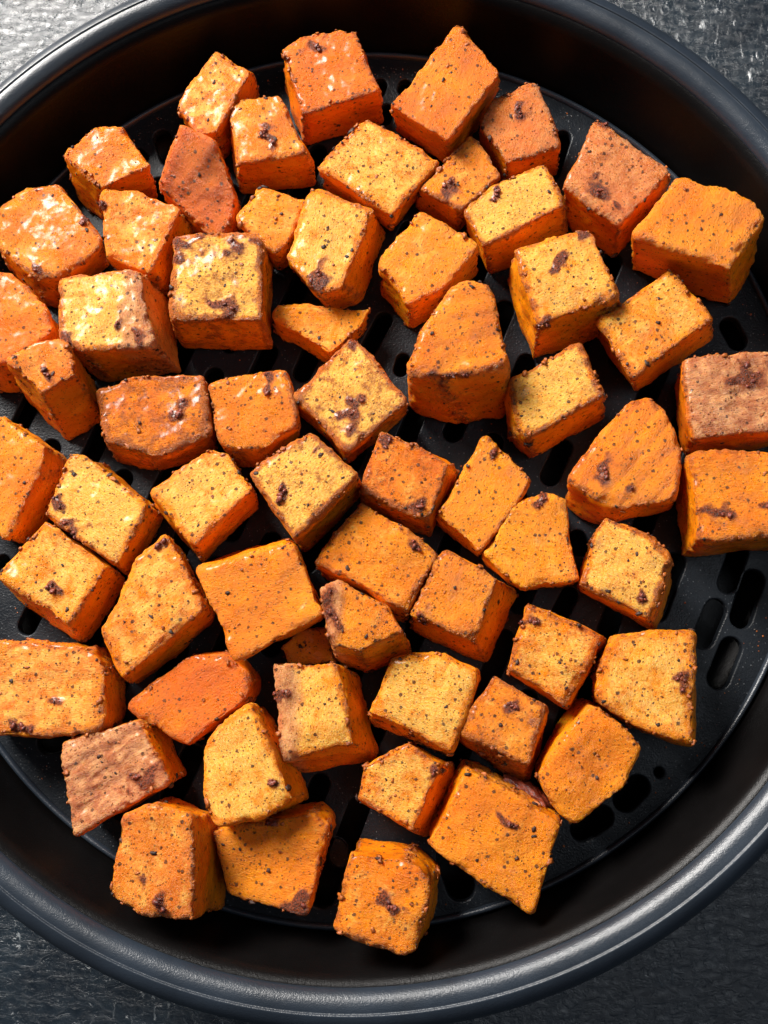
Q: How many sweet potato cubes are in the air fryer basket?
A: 62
